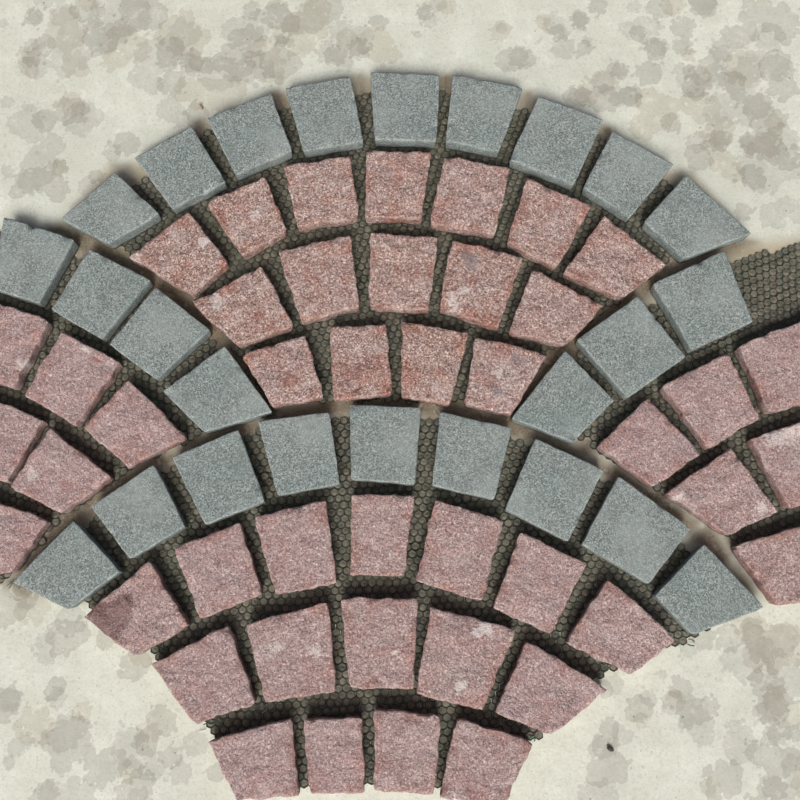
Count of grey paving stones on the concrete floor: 25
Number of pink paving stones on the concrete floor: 44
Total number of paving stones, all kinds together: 69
